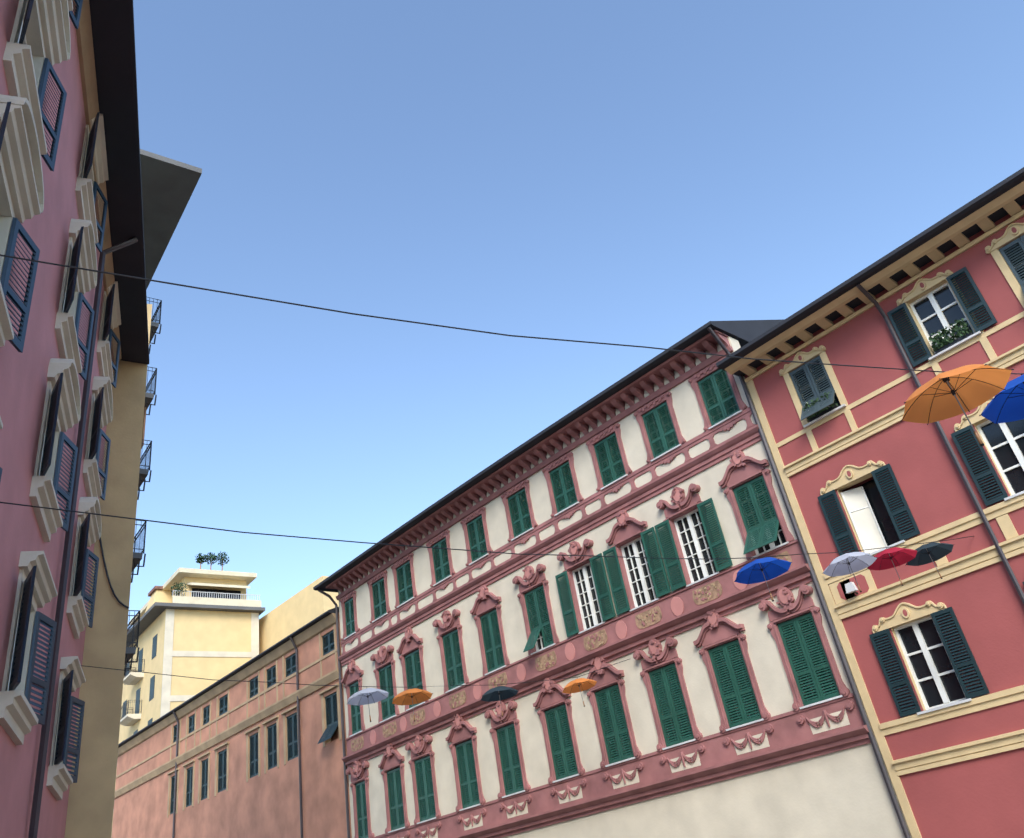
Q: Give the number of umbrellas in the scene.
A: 10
